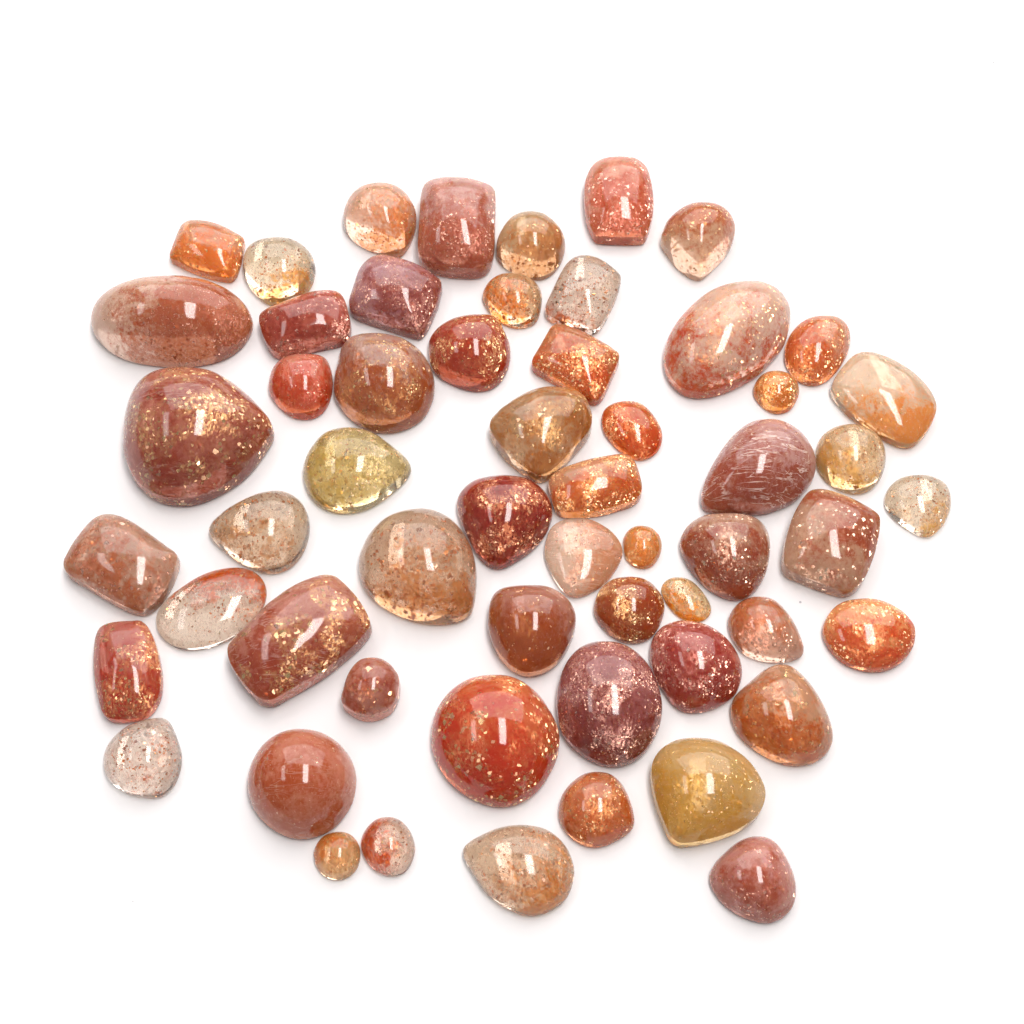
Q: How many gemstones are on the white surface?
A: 57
